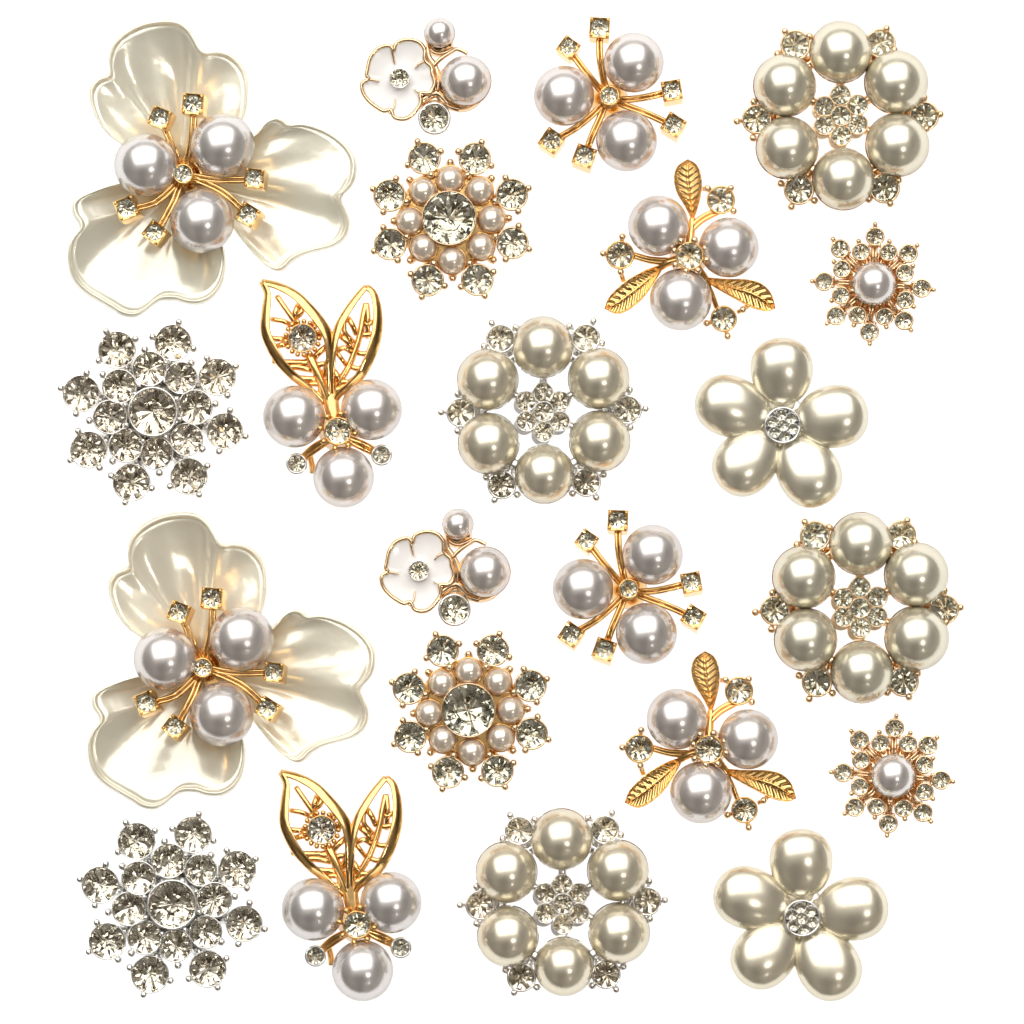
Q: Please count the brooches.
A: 22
